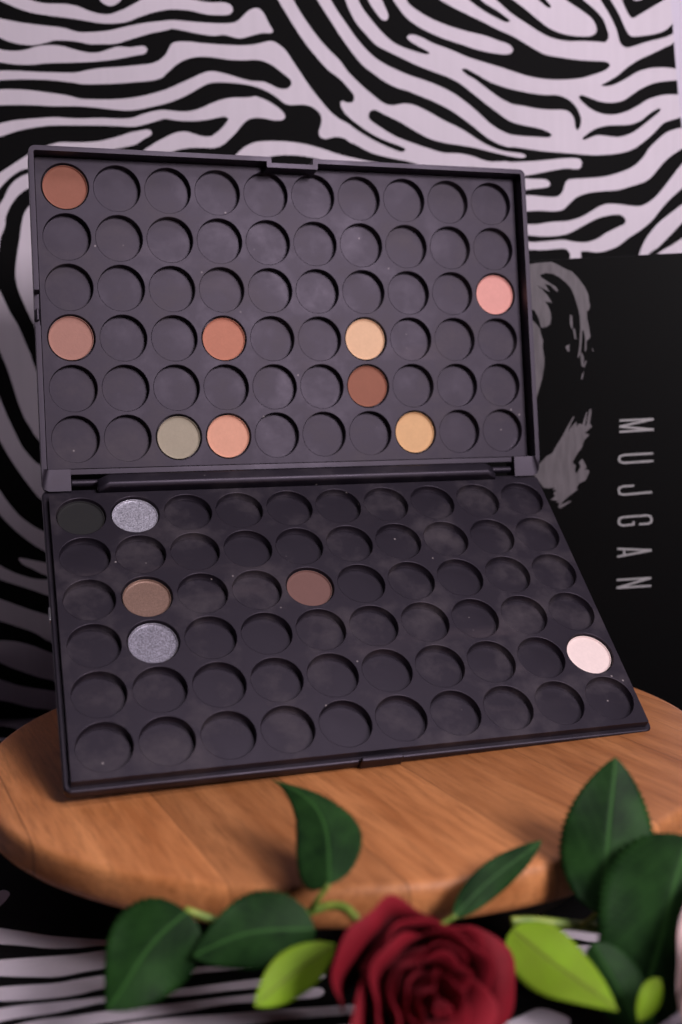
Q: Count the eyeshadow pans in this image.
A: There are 15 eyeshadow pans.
